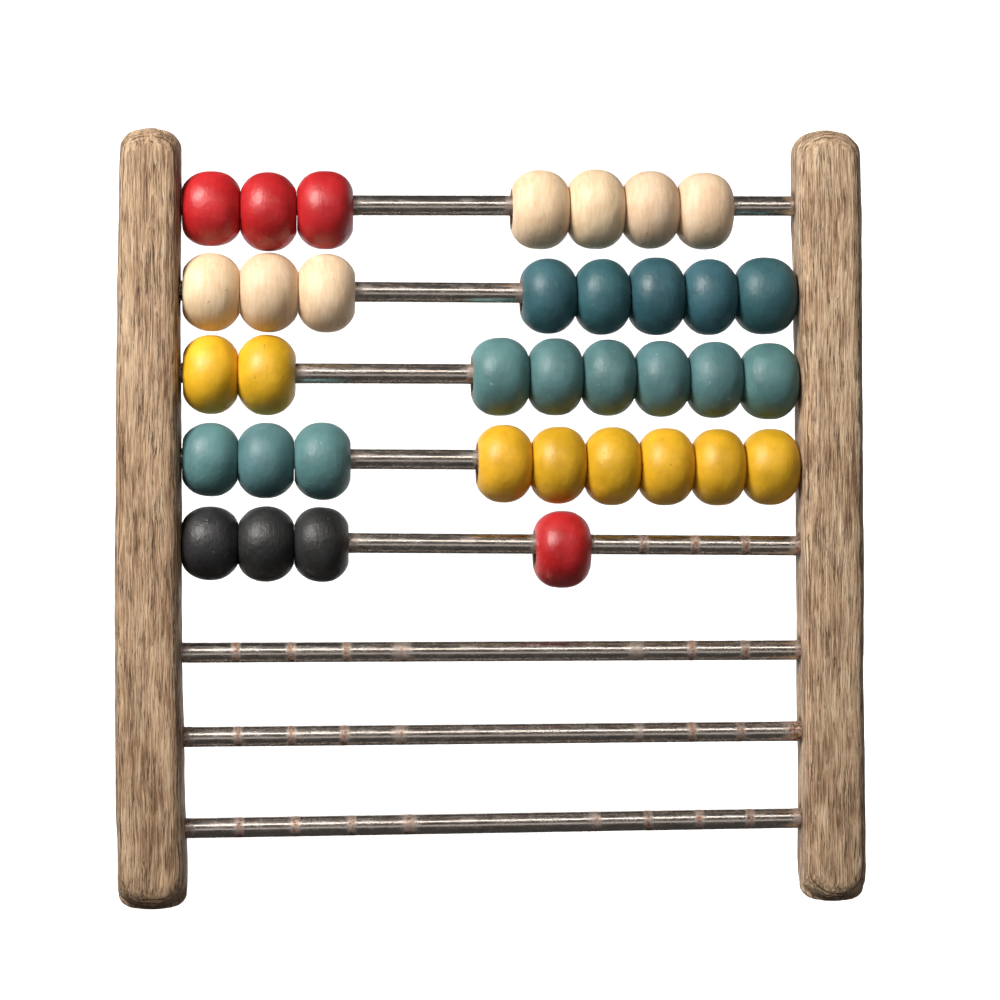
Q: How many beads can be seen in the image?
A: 36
